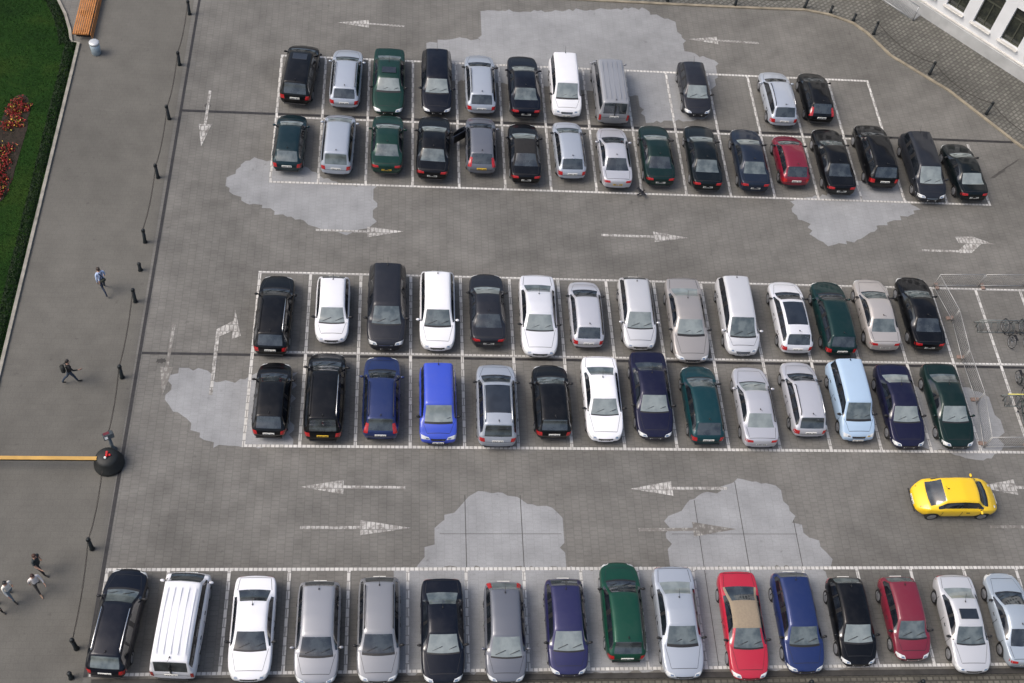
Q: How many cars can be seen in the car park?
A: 72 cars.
